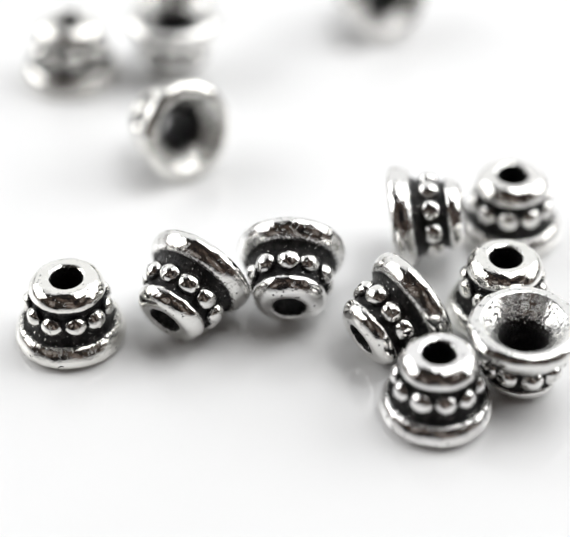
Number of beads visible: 13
